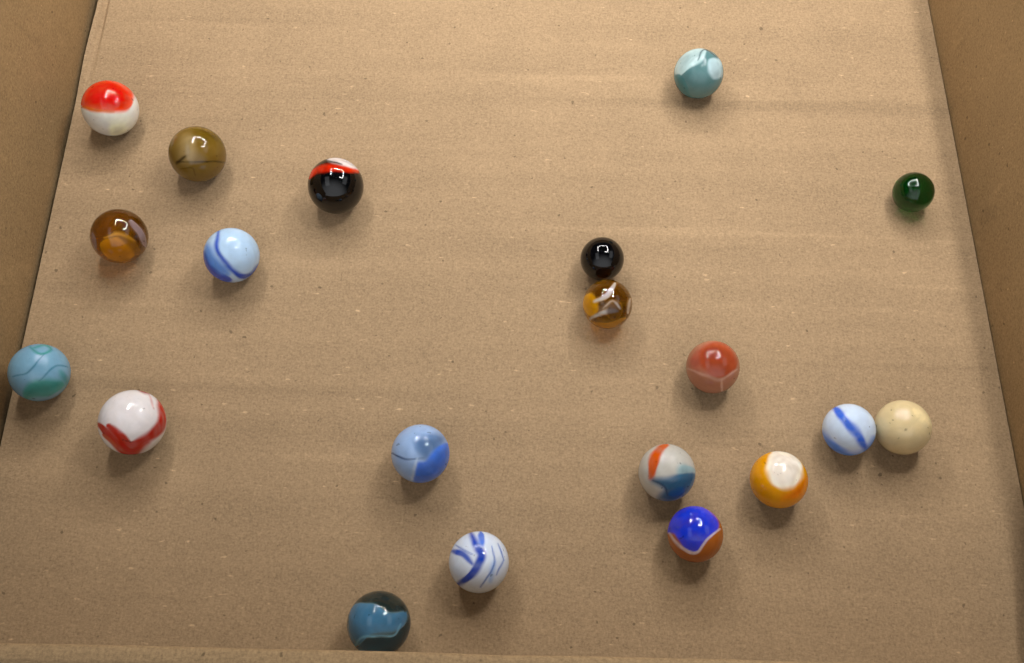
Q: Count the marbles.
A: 20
